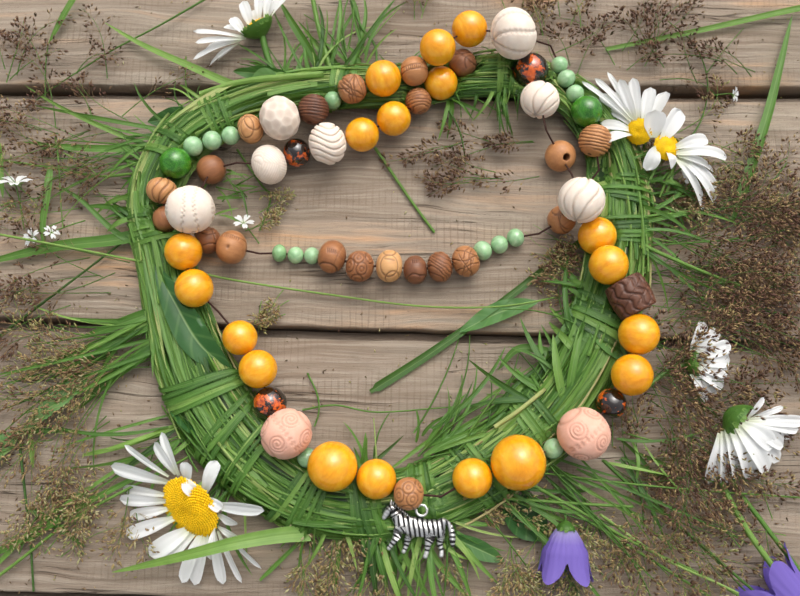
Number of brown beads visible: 22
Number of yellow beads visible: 18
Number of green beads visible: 17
